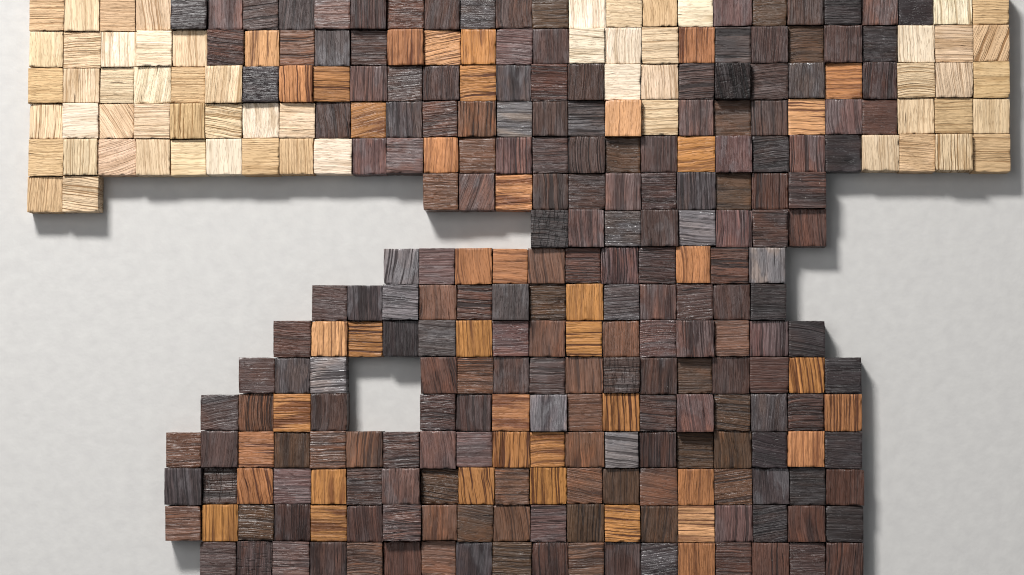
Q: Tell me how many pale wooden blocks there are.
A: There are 59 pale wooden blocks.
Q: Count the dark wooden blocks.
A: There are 200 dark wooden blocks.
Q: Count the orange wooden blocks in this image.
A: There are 42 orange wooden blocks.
